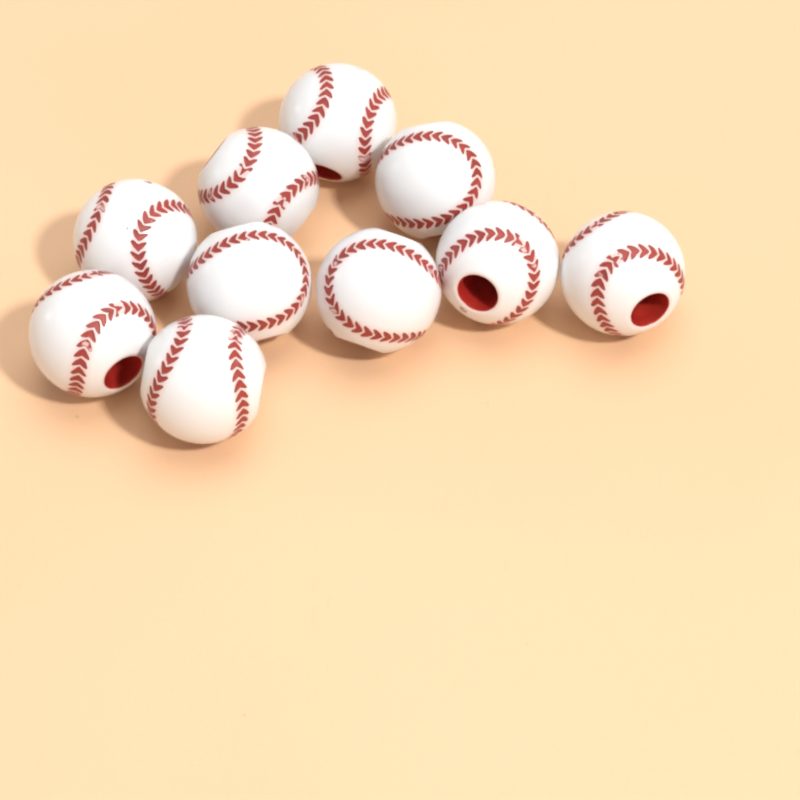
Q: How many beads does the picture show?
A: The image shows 10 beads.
